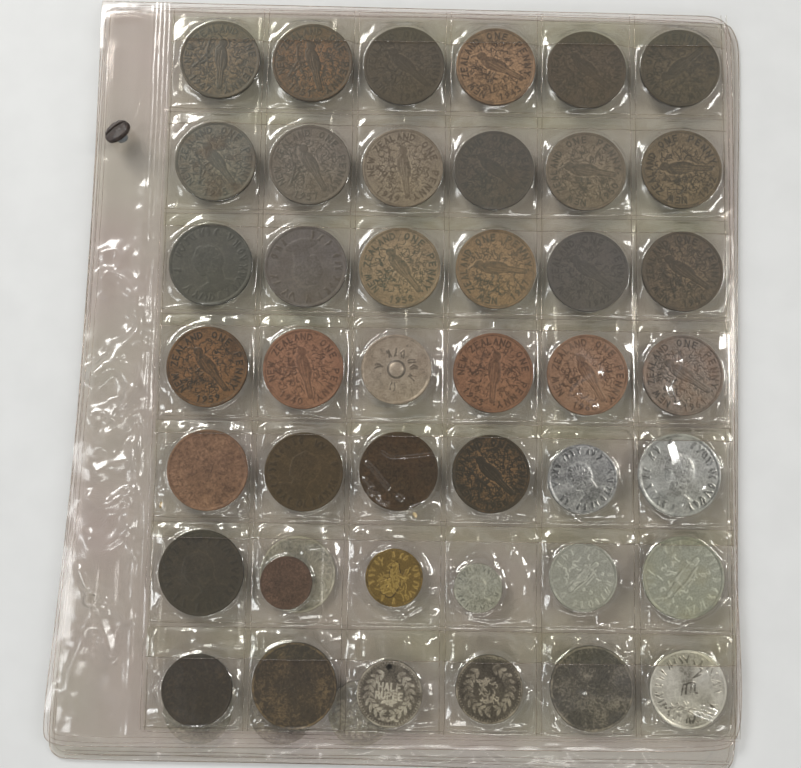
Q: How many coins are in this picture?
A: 46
